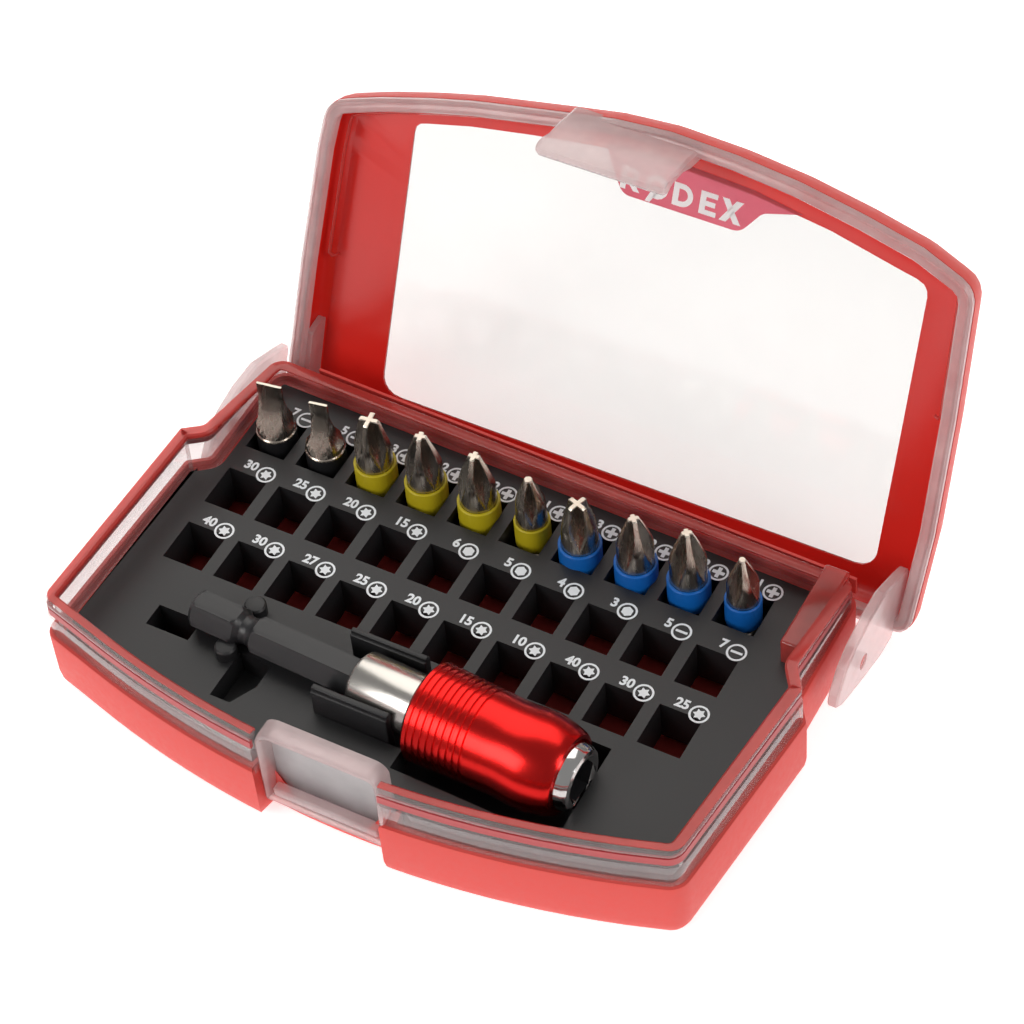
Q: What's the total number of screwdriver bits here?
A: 10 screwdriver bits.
